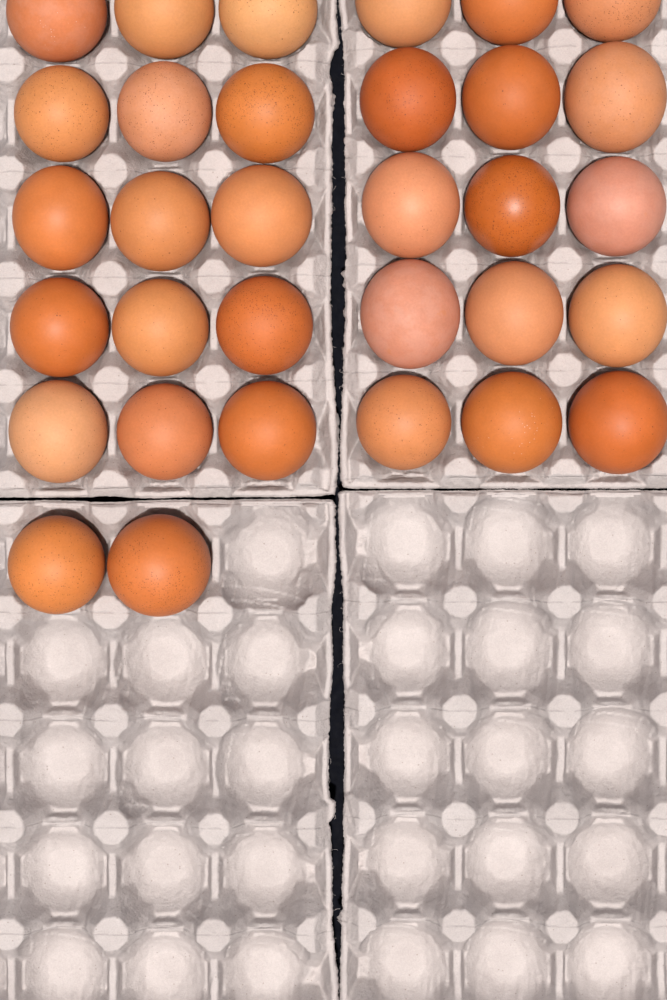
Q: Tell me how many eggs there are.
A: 32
